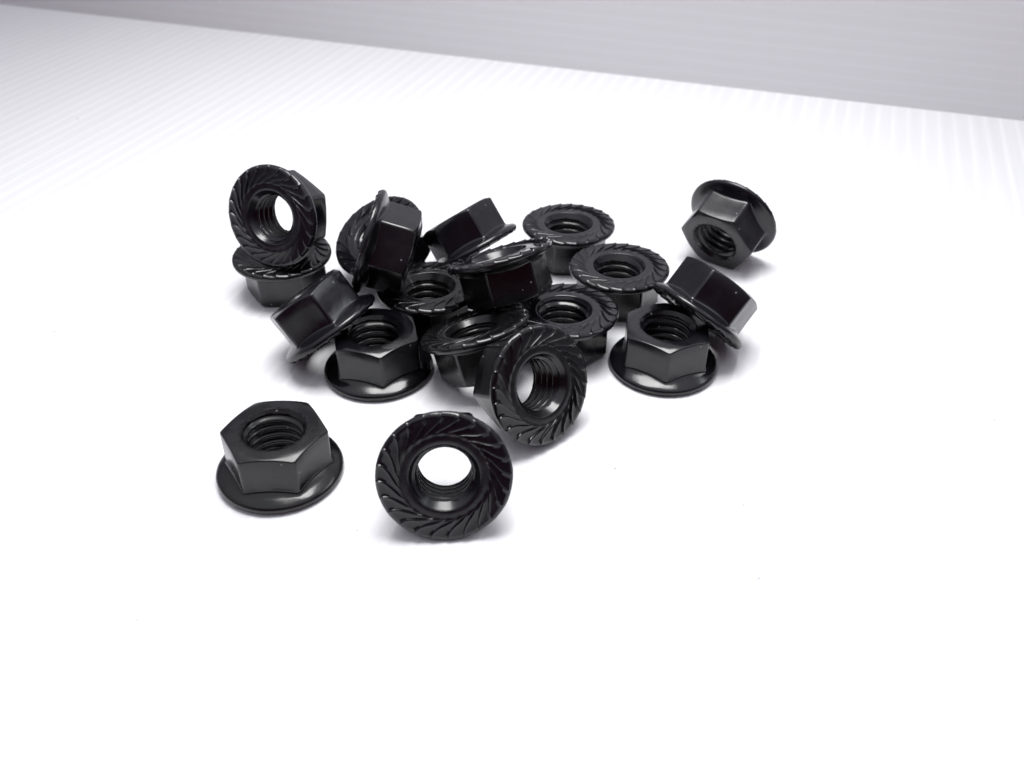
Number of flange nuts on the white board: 19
